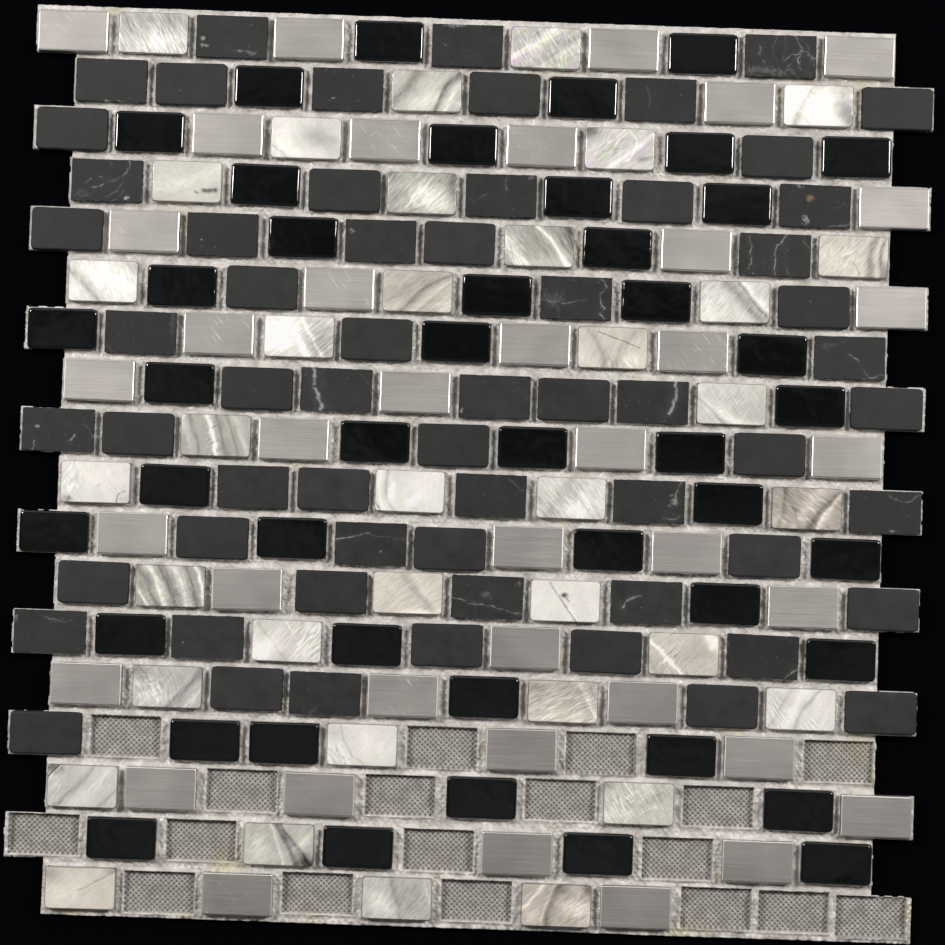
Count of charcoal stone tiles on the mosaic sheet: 61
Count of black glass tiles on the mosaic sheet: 44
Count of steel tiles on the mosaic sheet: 39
